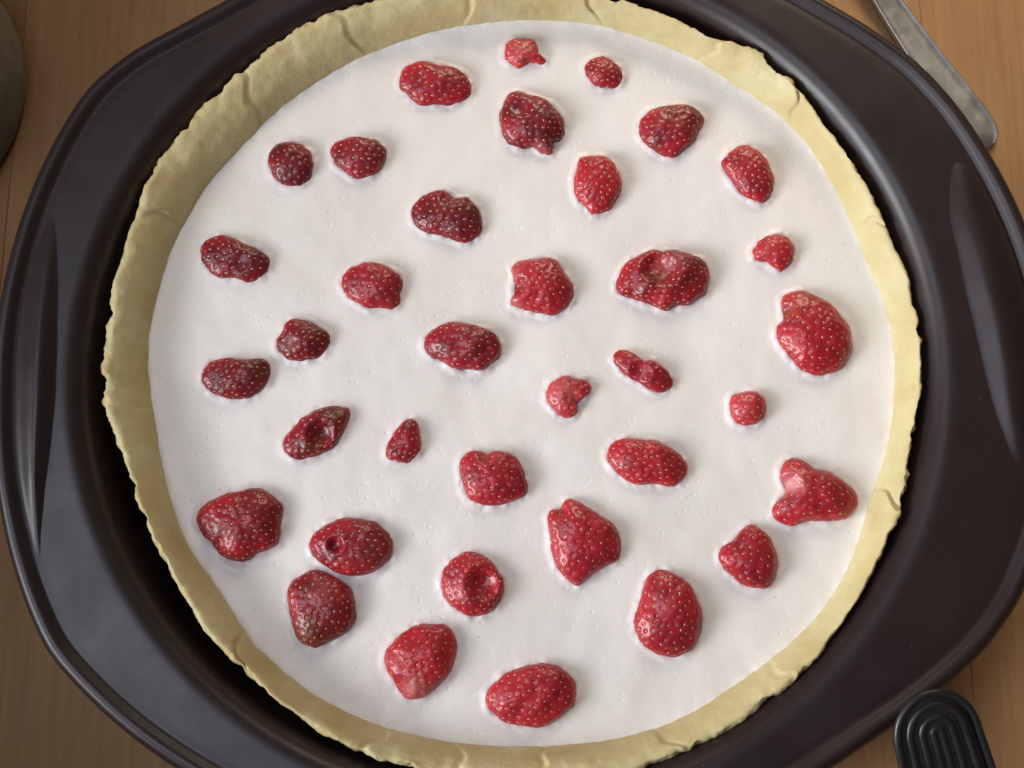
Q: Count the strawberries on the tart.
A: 36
